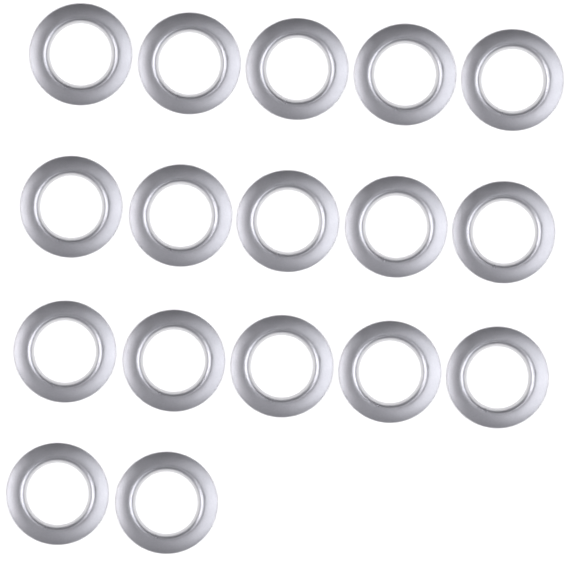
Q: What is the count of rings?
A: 17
